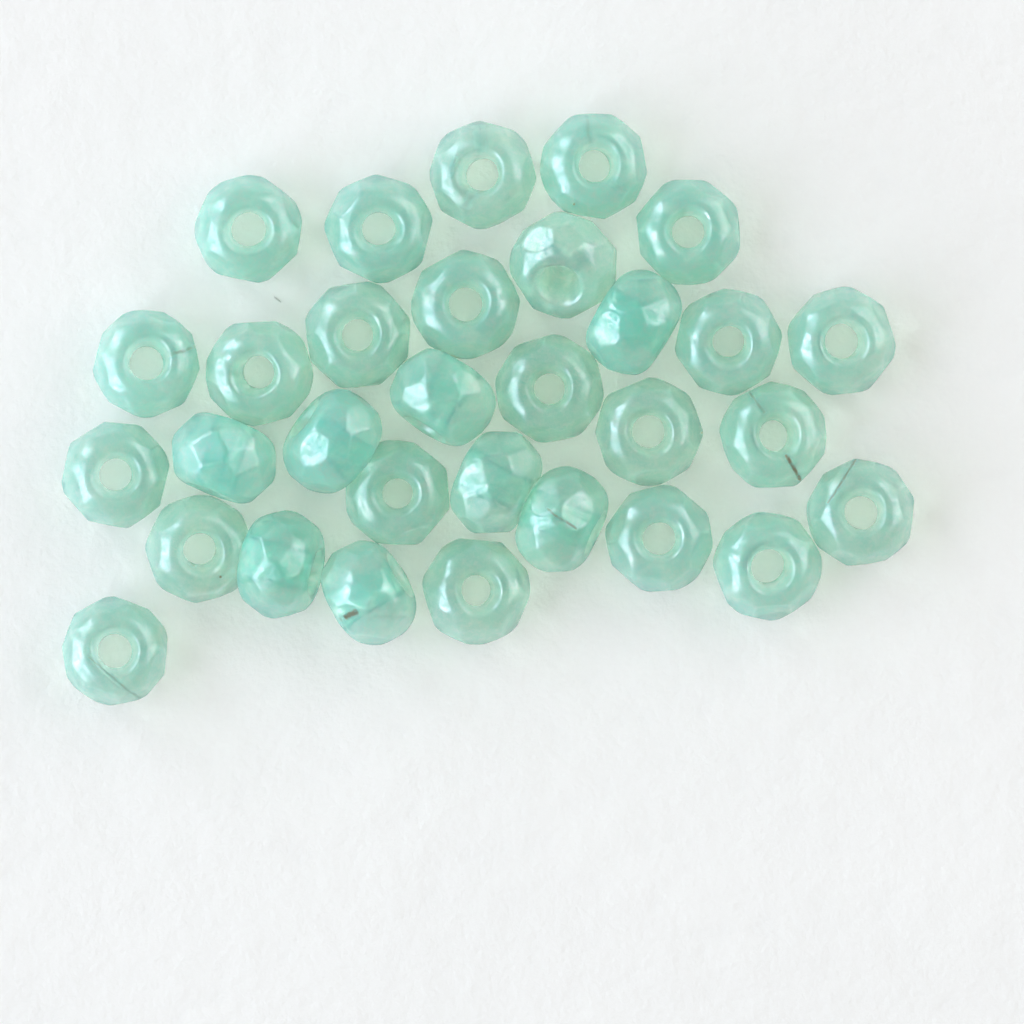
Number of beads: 31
